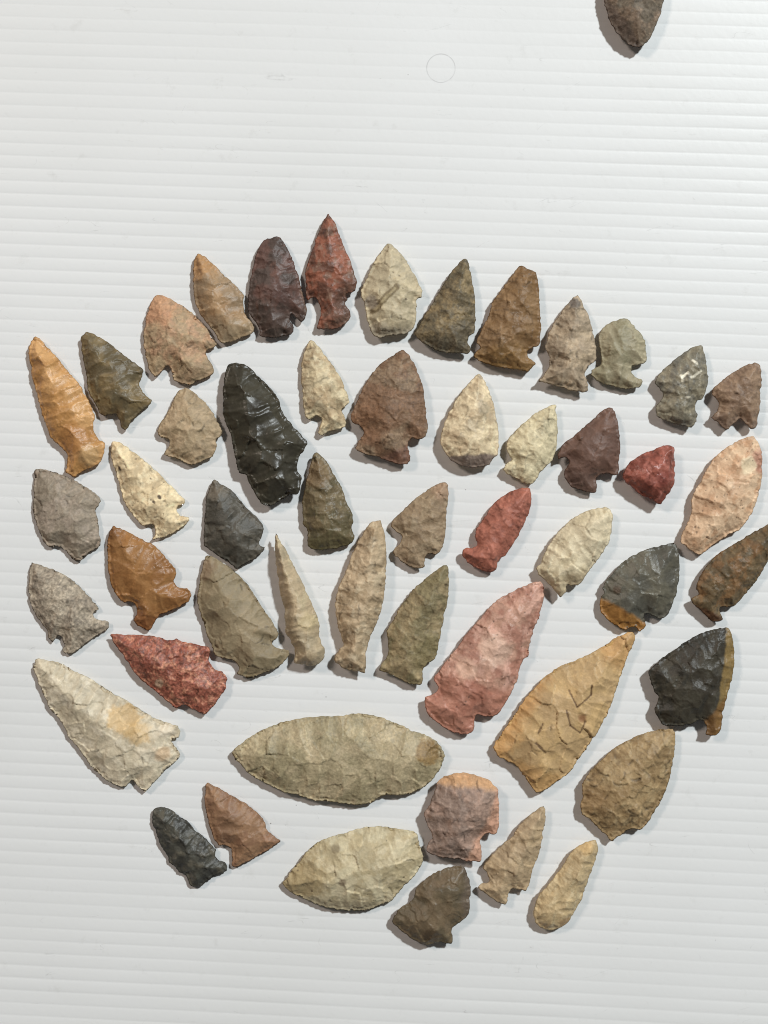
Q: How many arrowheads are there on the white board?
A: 52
